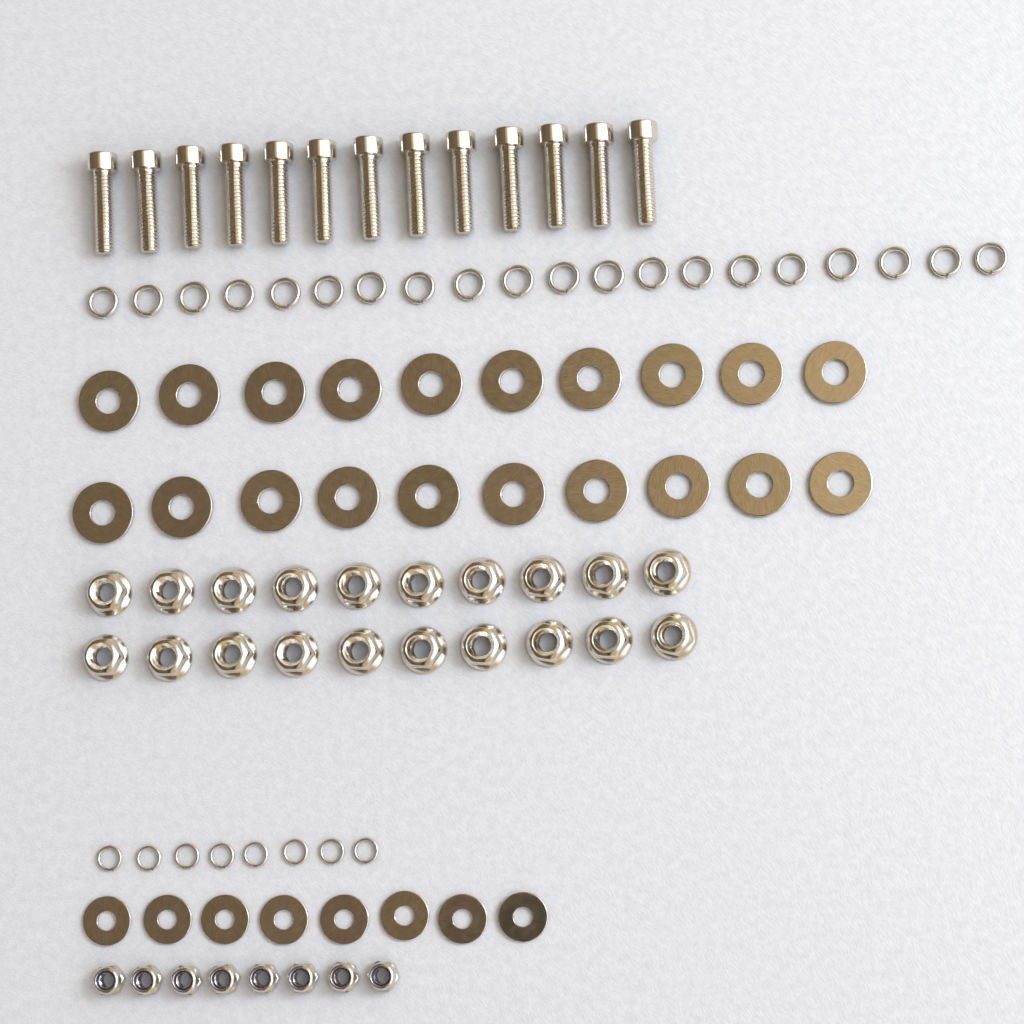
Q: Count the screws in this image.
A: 13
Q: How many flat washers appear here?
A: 28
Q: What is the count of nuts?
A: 28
